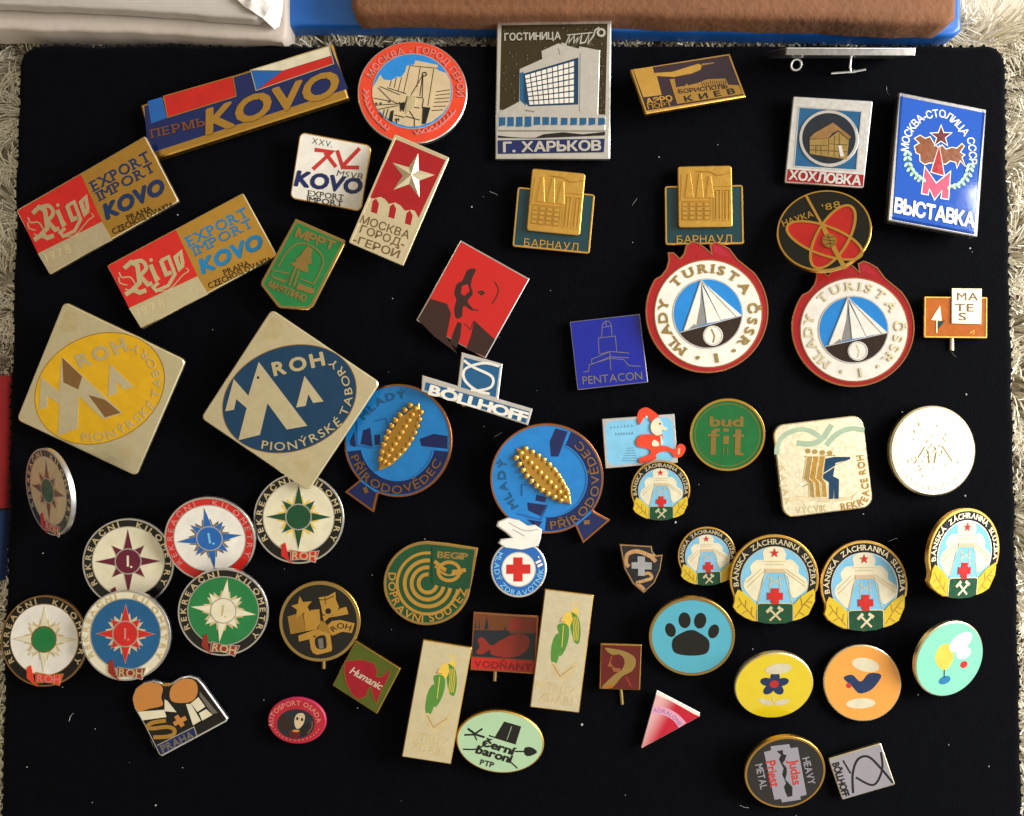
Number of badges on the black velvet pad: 60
